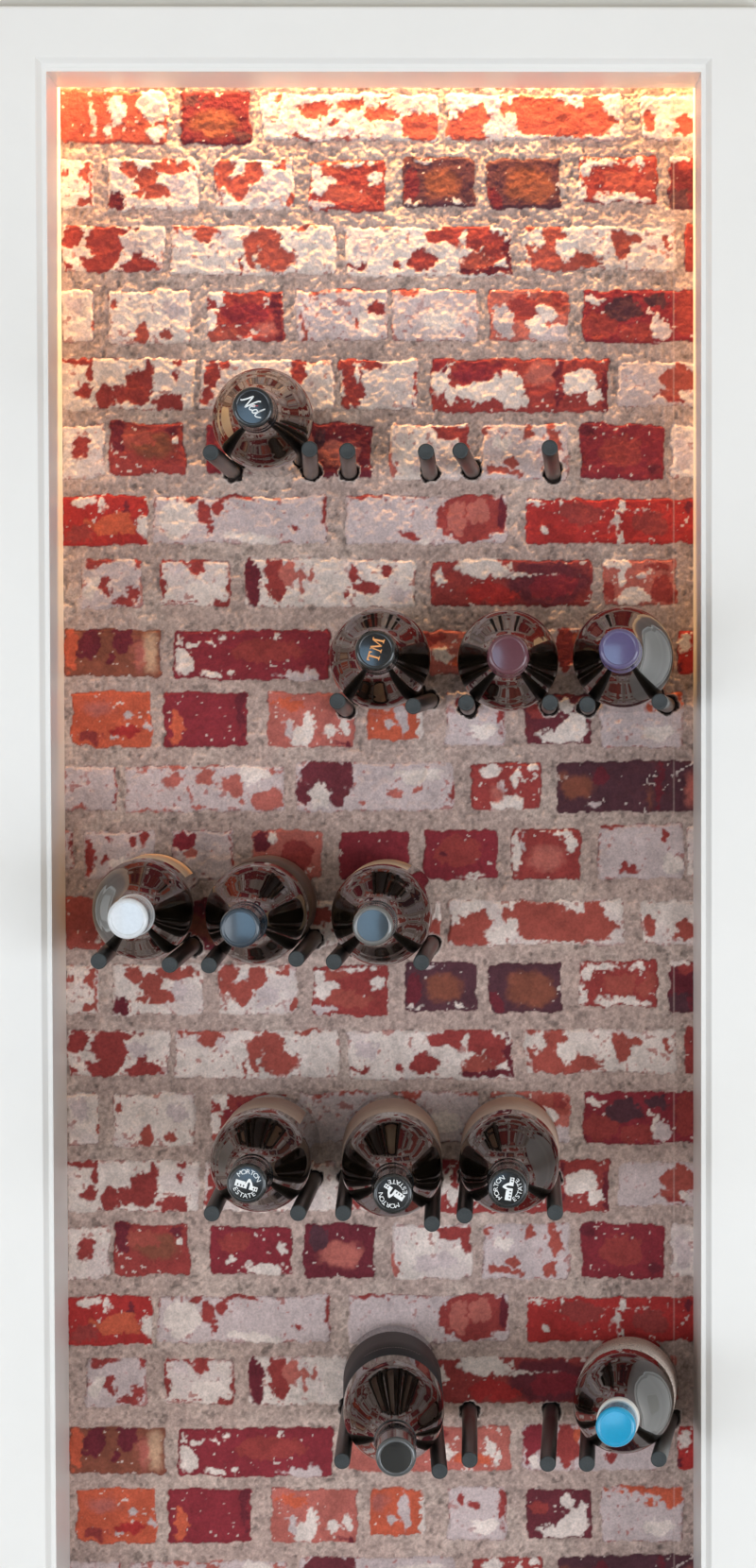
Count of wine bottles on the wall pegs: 12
